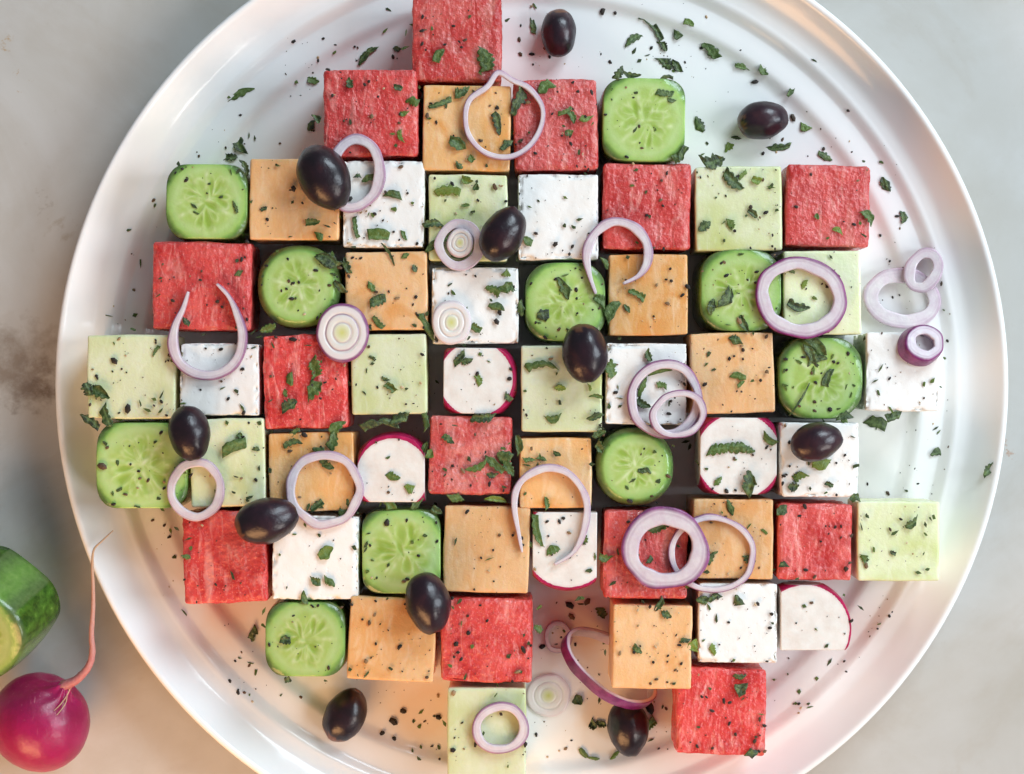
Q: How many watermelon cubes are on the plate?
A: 13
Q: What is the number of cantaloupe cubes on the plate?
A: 11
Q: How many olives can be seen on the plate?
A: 11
